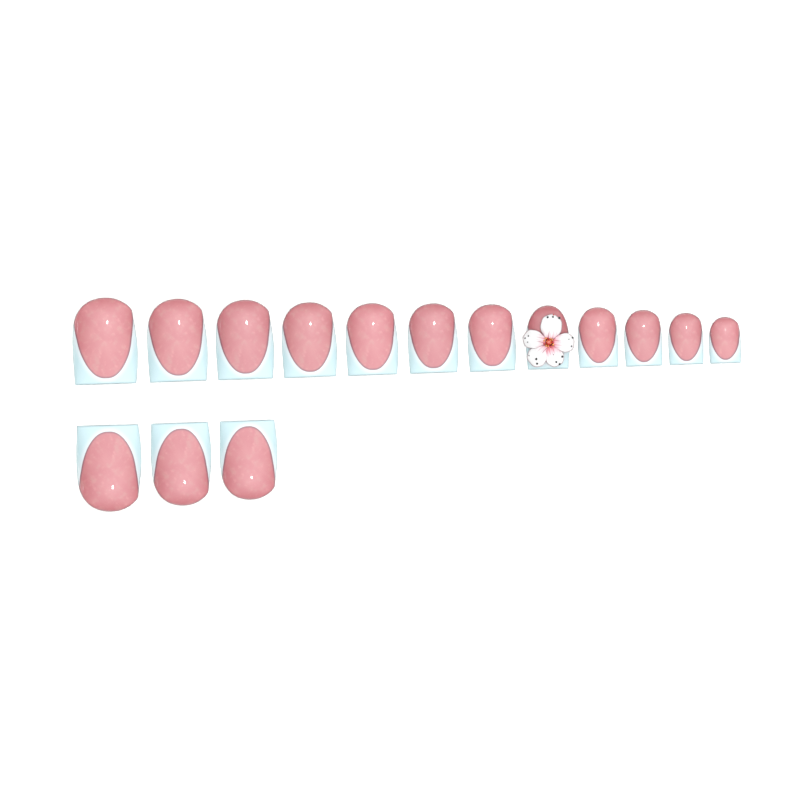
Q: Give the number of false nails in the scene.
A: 15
